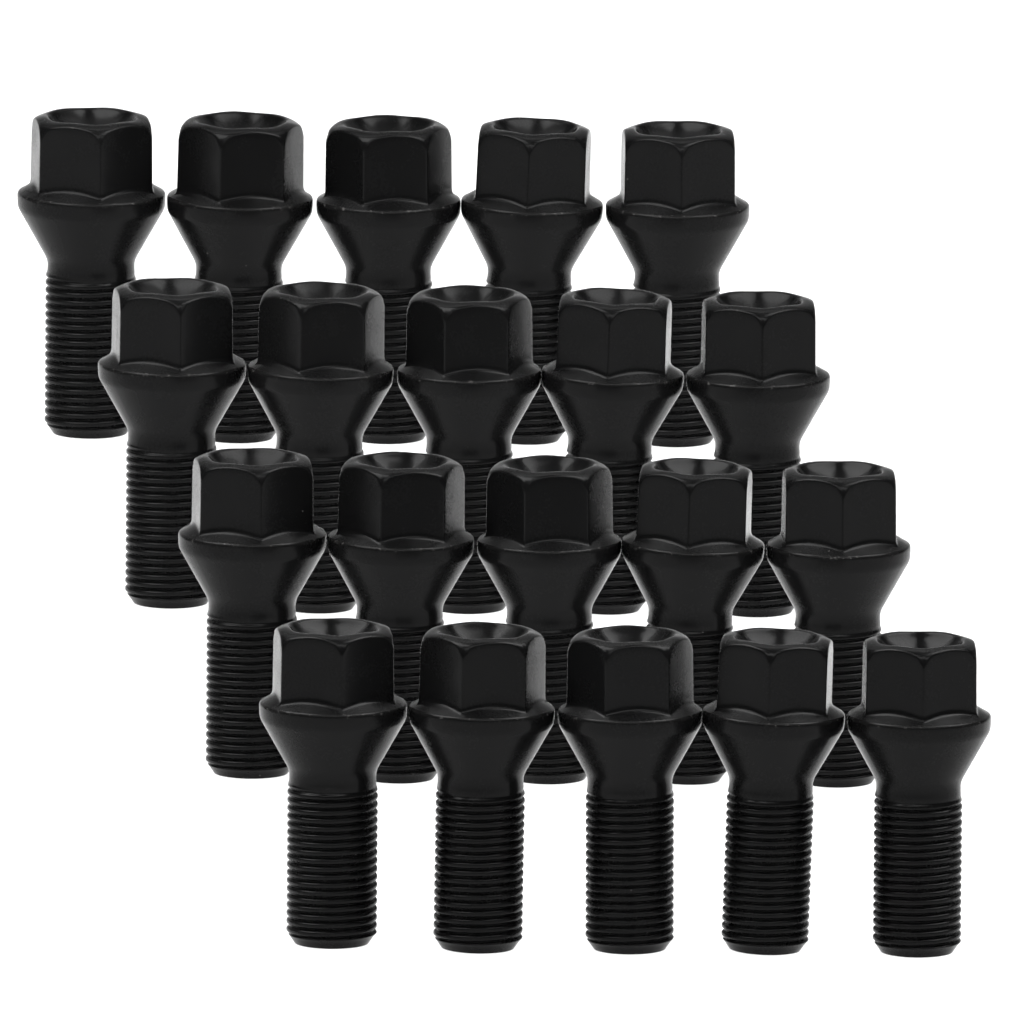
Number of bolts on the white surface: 20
